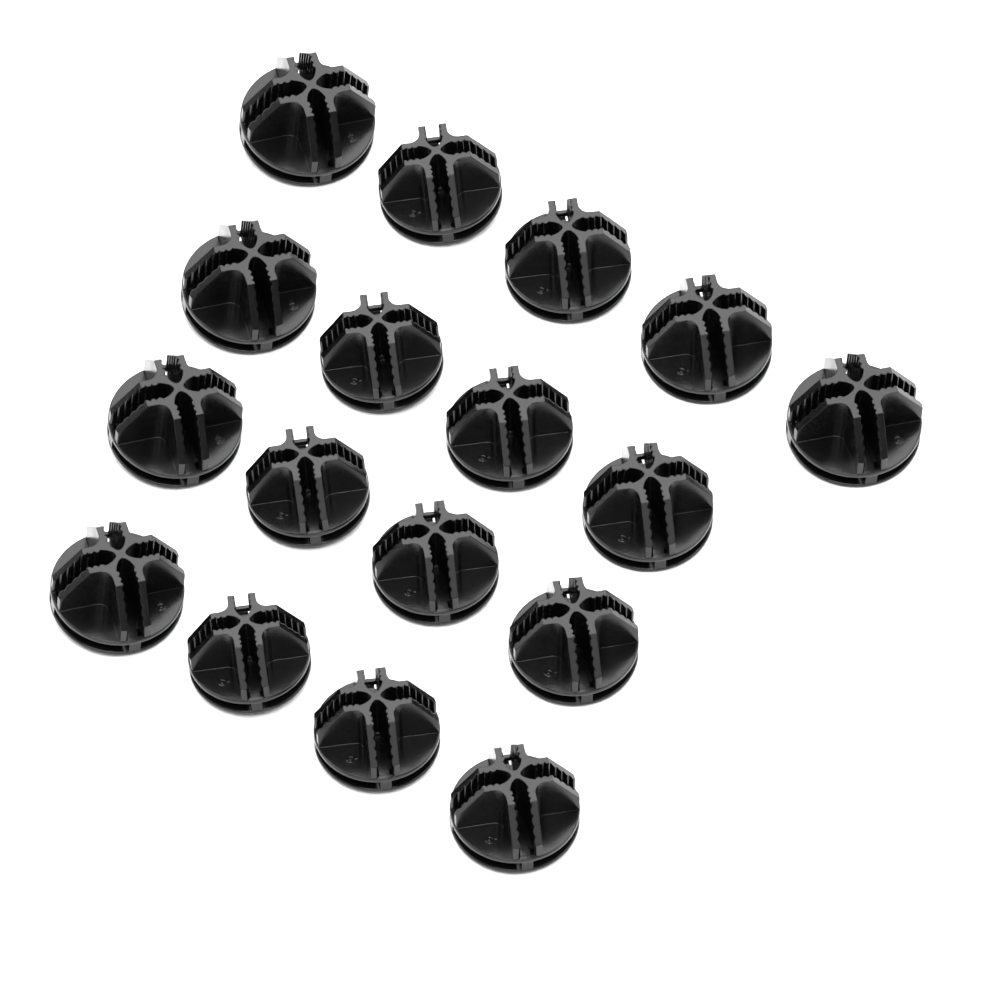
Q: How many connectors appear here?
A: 17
